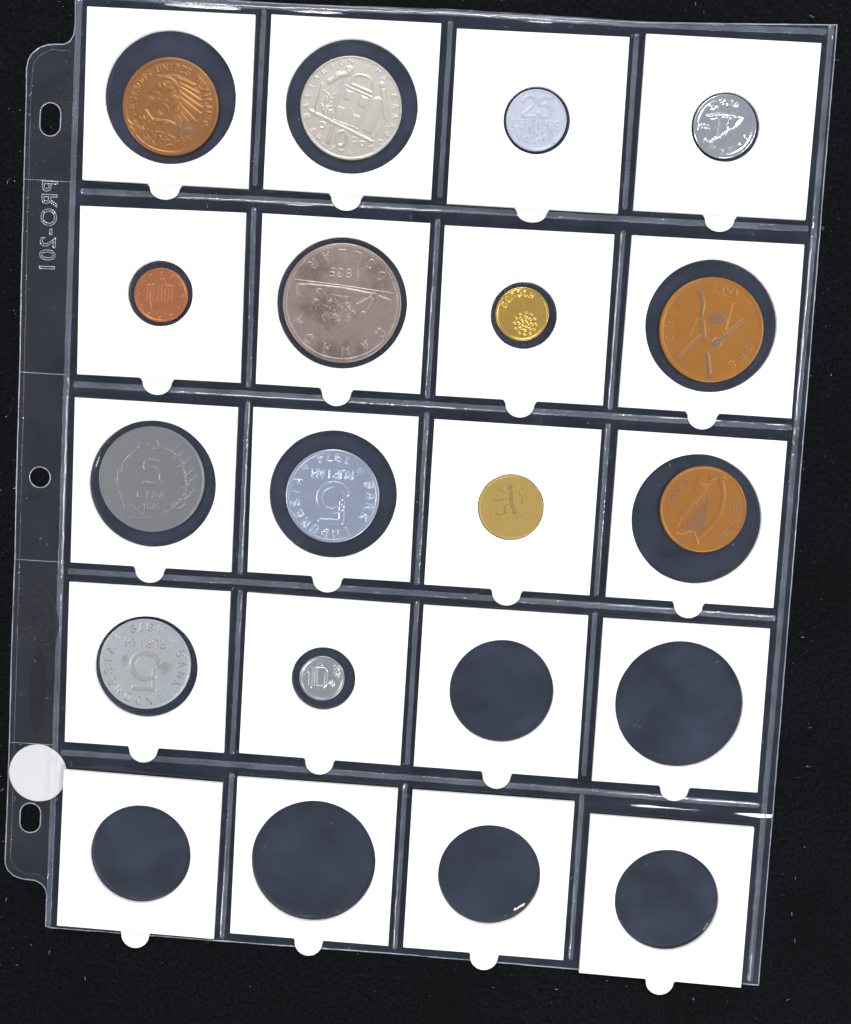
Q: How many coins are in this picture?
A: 14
